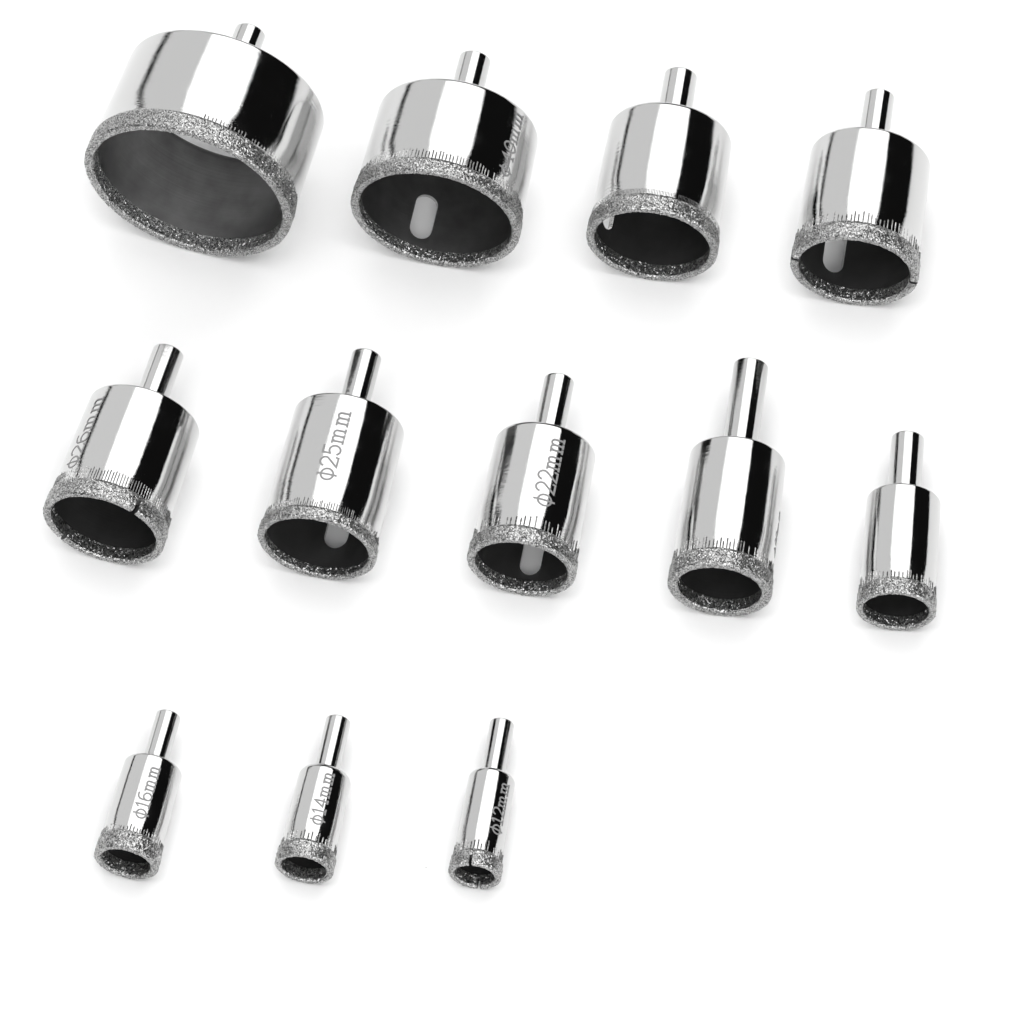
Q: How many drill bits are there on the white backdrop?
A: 12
